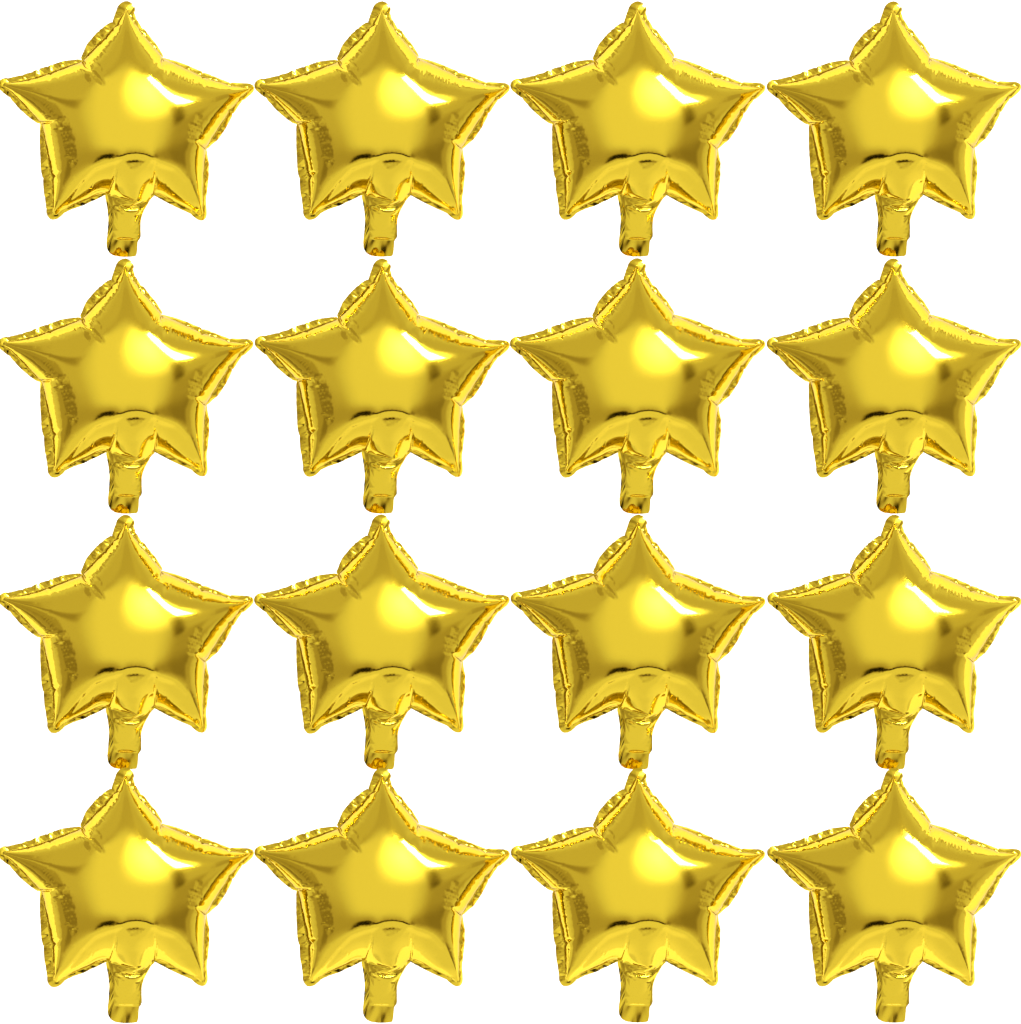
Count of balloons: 16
